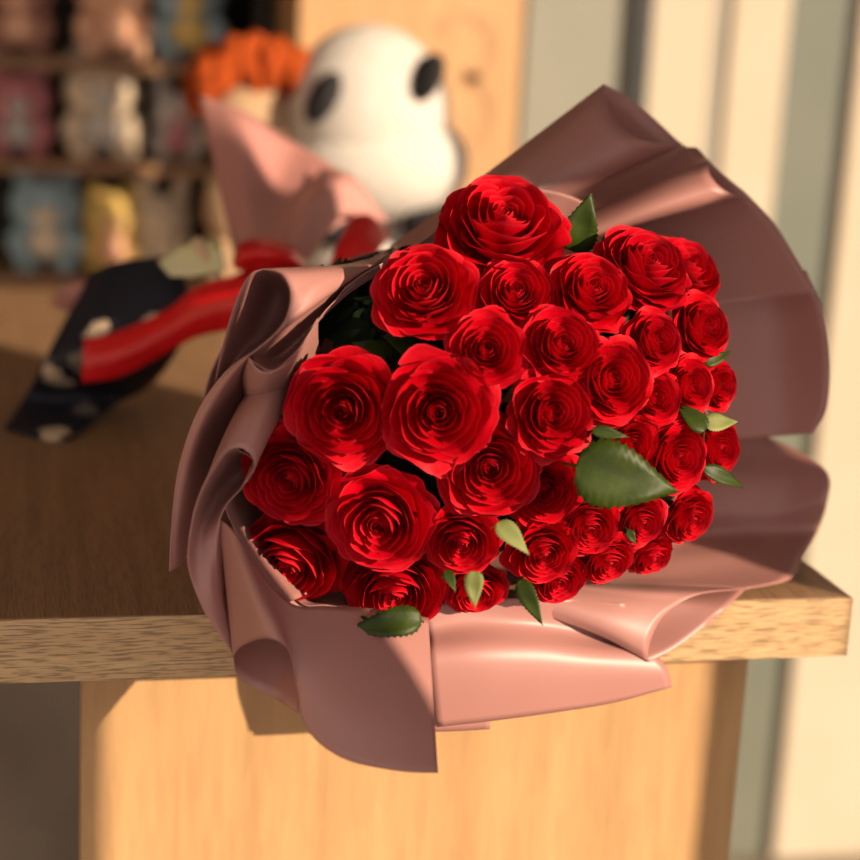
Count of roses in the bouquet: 35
